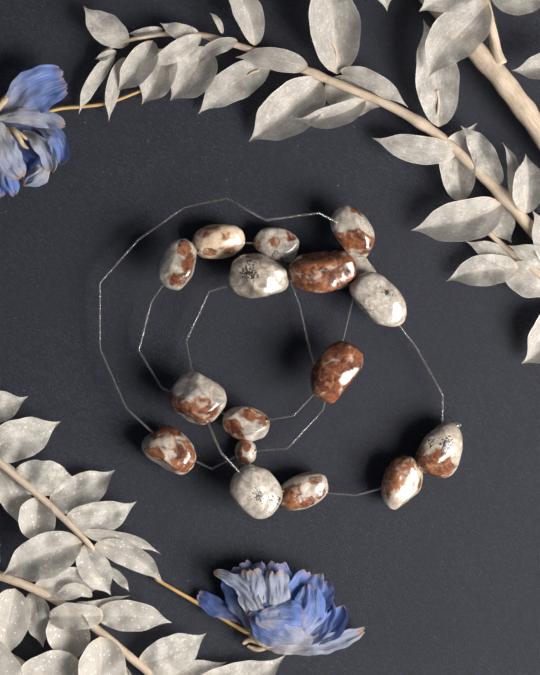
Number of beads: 17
